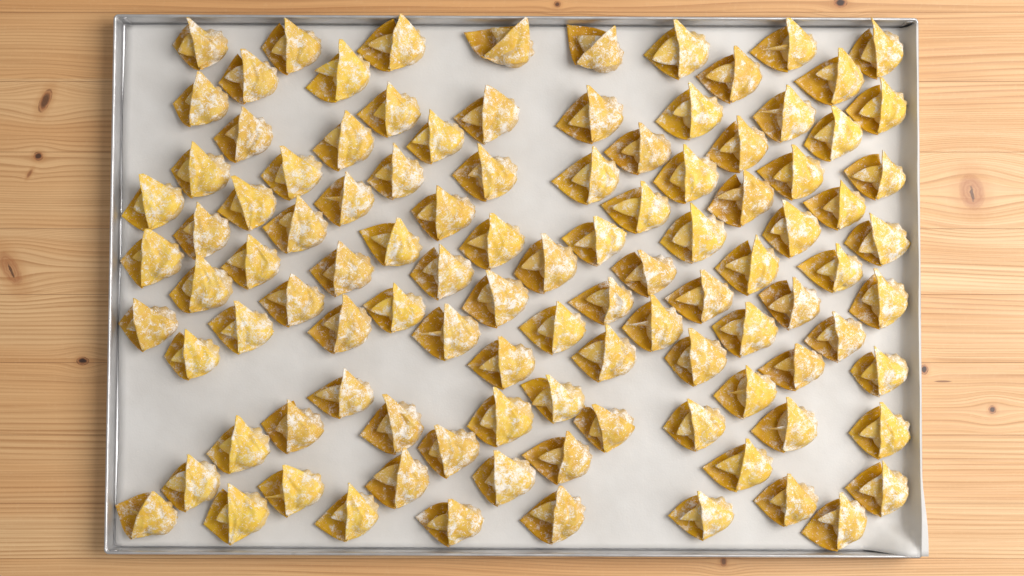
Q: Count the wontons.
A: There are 105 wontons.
